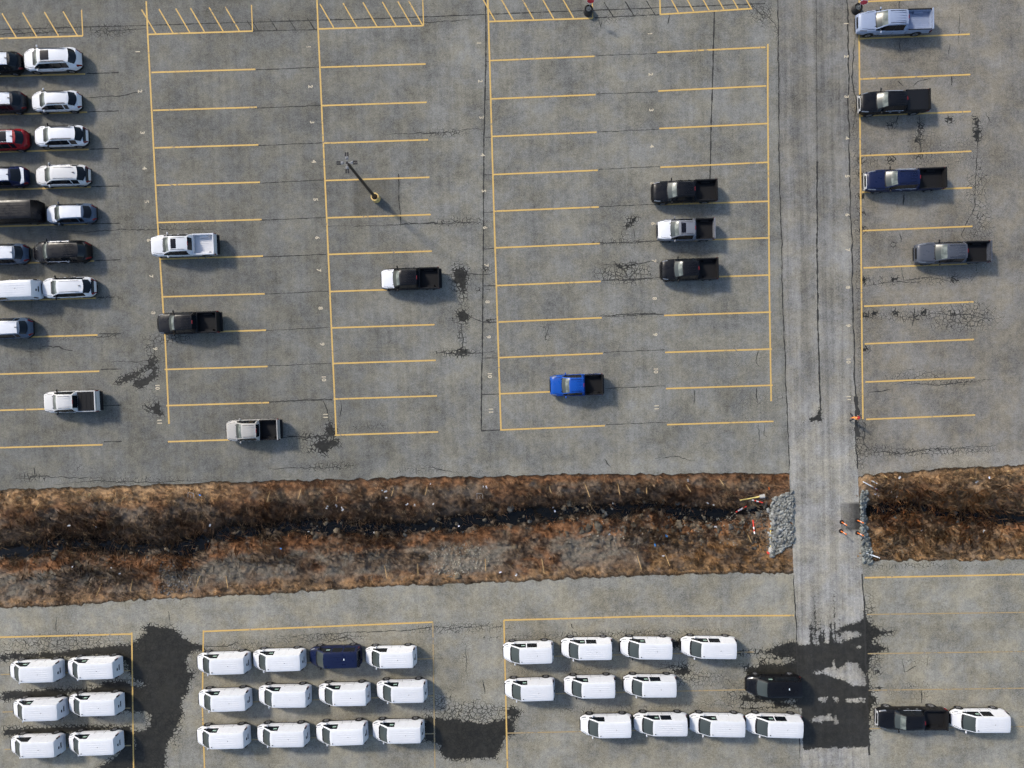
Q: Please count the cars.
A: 13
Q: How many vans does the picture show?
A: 33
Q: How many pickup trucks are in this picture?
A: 14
